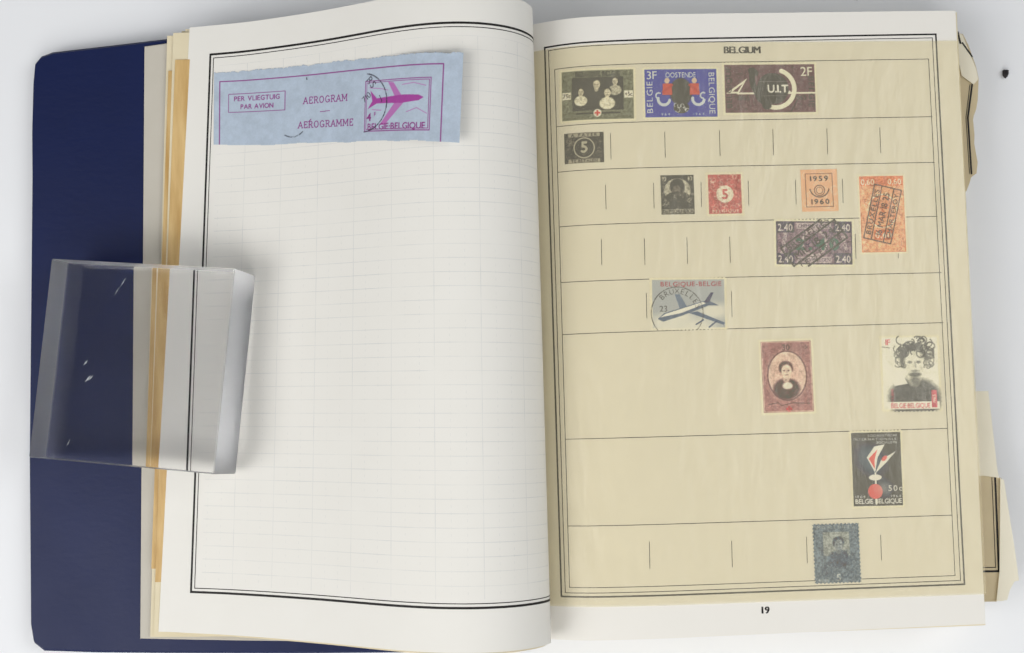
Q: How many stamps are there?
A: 14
